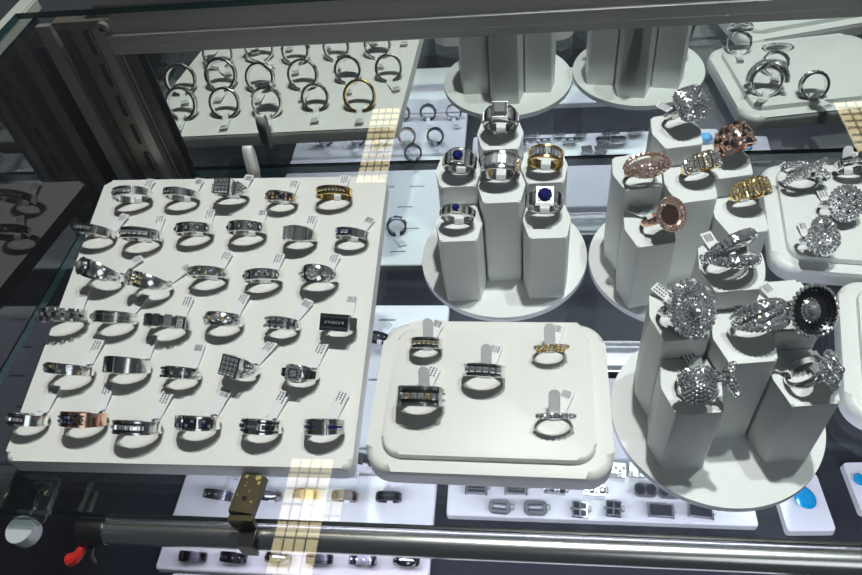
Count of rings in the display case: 73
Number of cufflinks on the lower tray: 14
